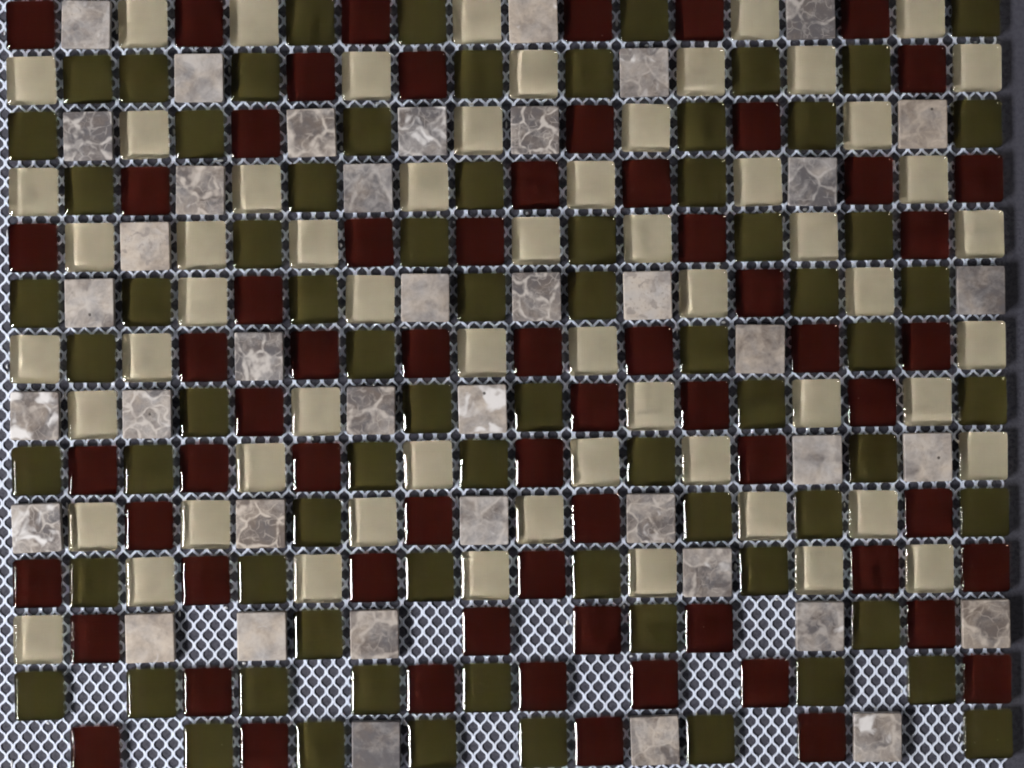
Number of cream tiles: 60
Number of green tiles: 73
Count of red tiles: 65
